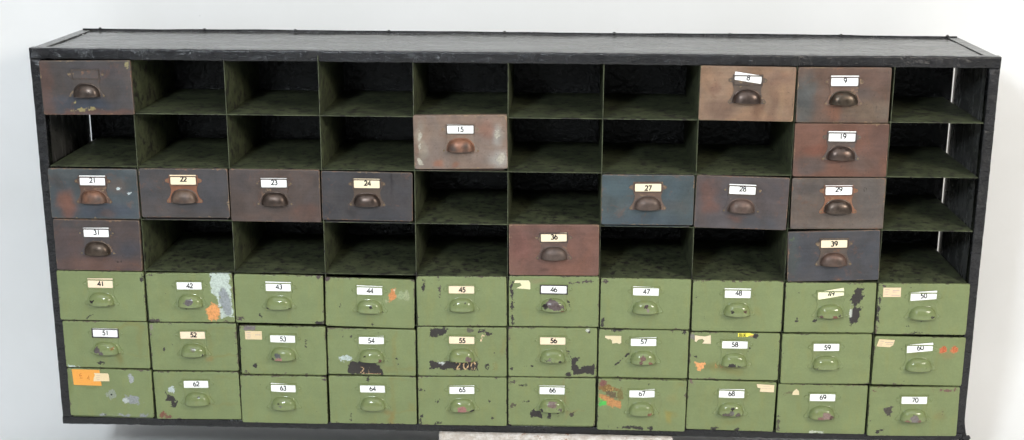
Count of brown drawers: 15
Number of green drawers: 30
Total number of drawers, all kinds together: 45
